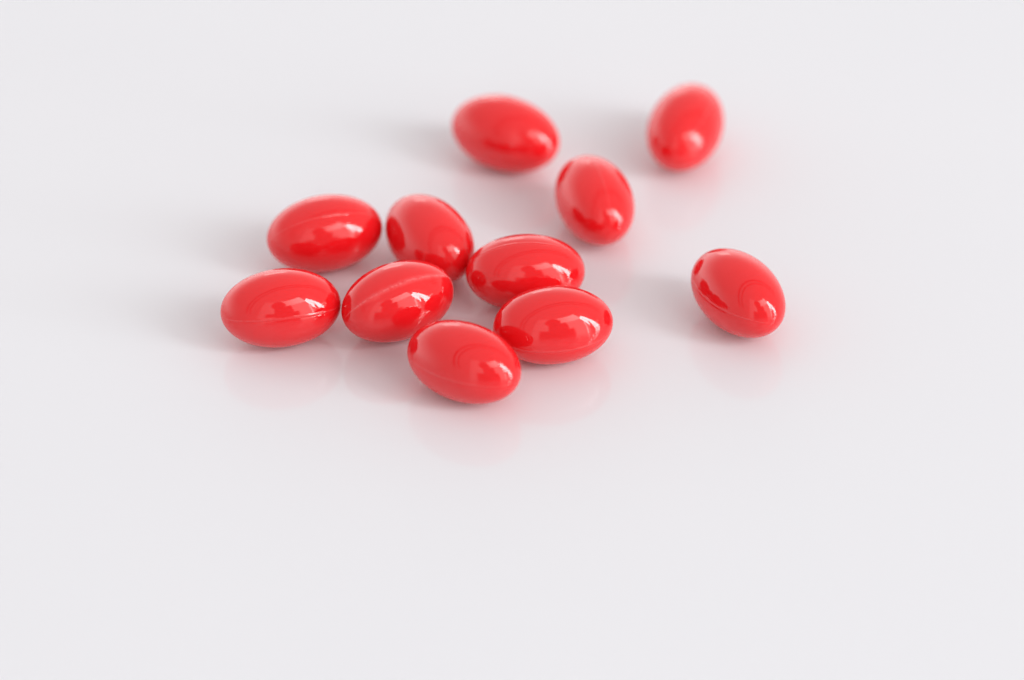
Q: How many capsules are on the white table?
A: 11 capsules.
